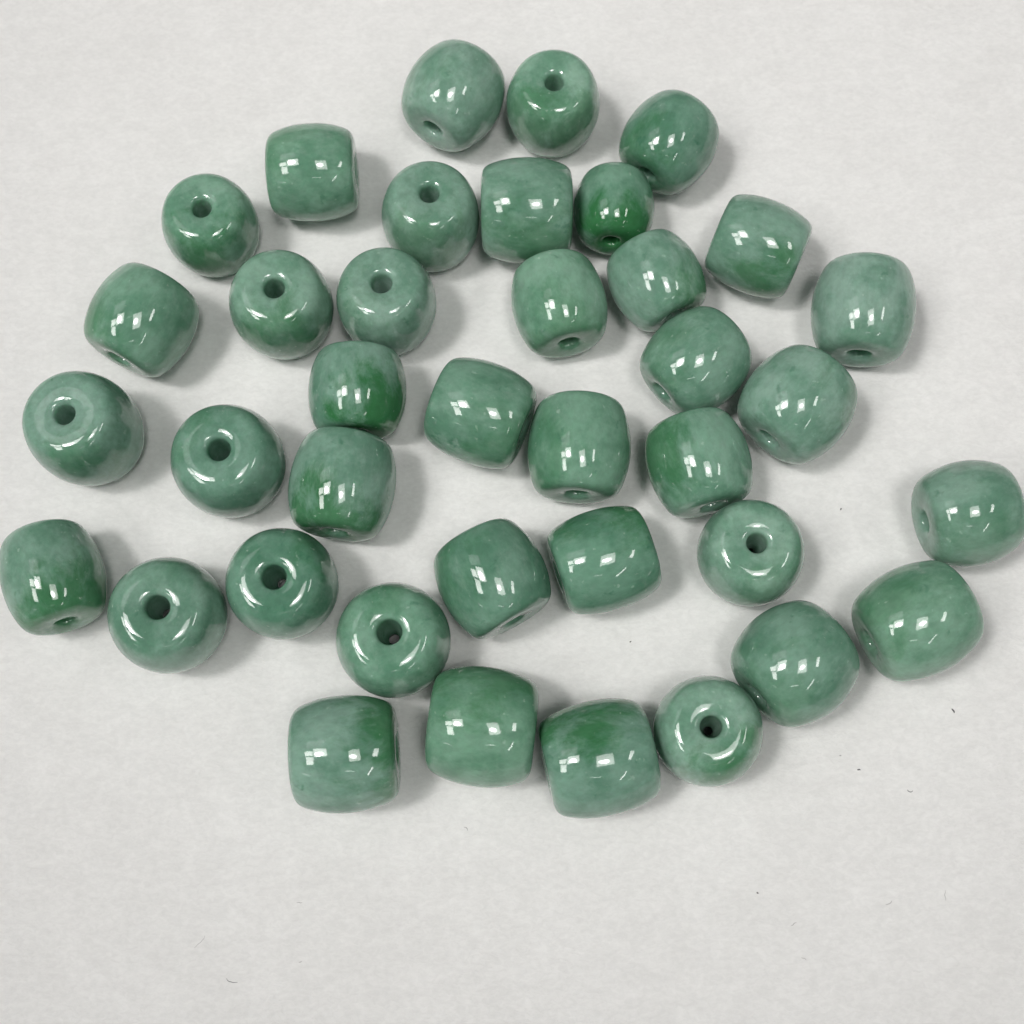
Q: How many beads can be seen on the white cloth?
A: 38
